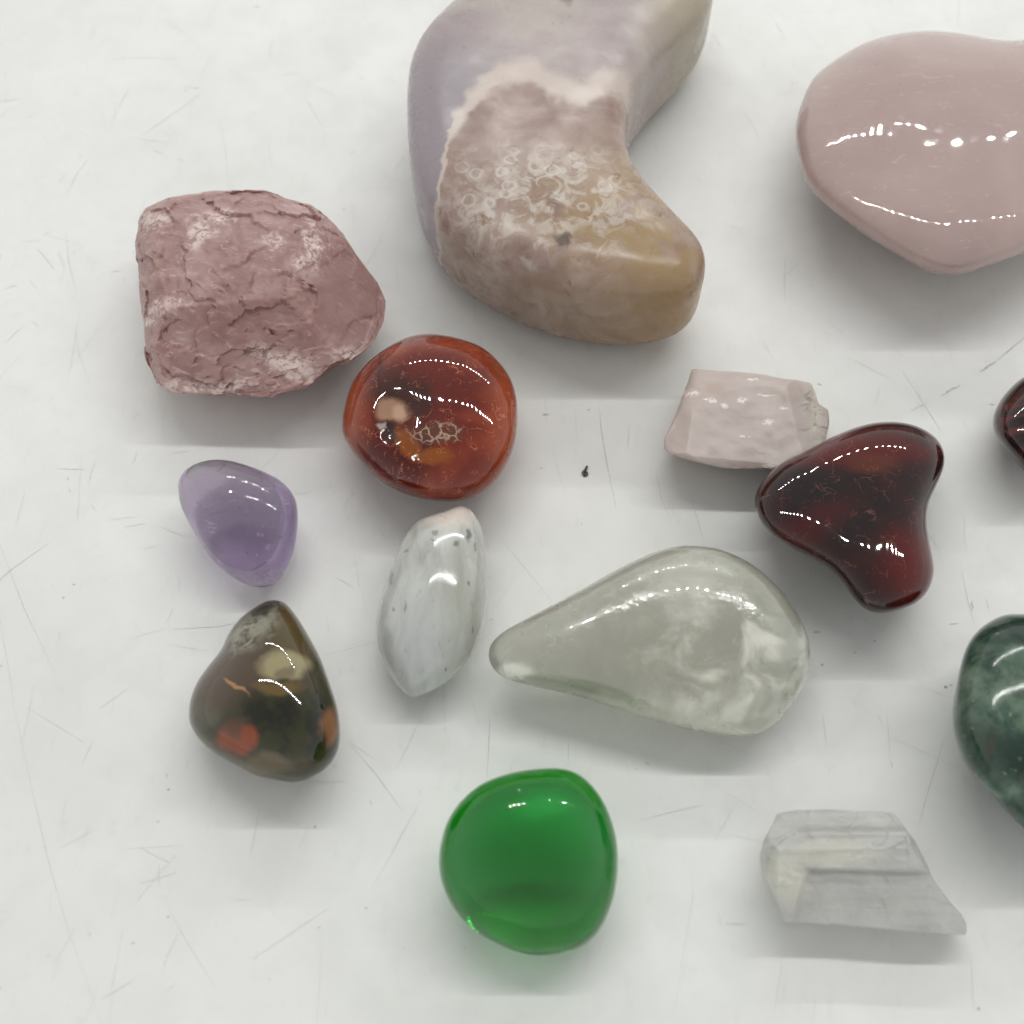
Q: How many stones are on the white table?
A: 14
